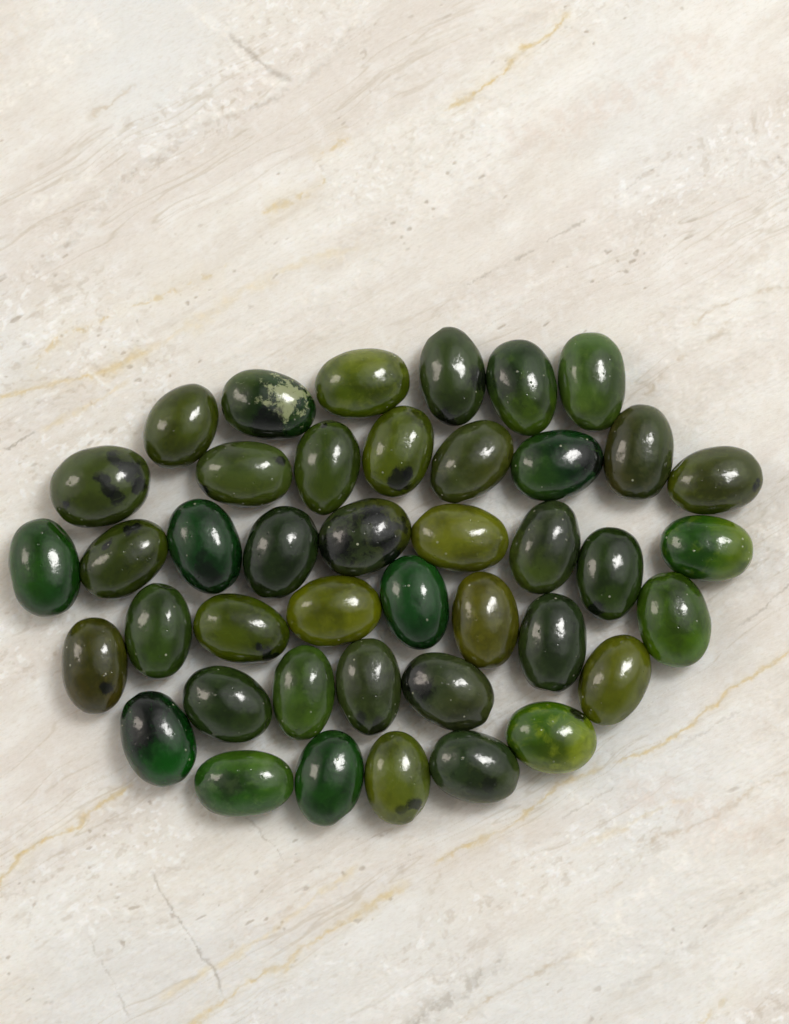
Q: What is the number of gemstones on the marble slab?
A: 42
